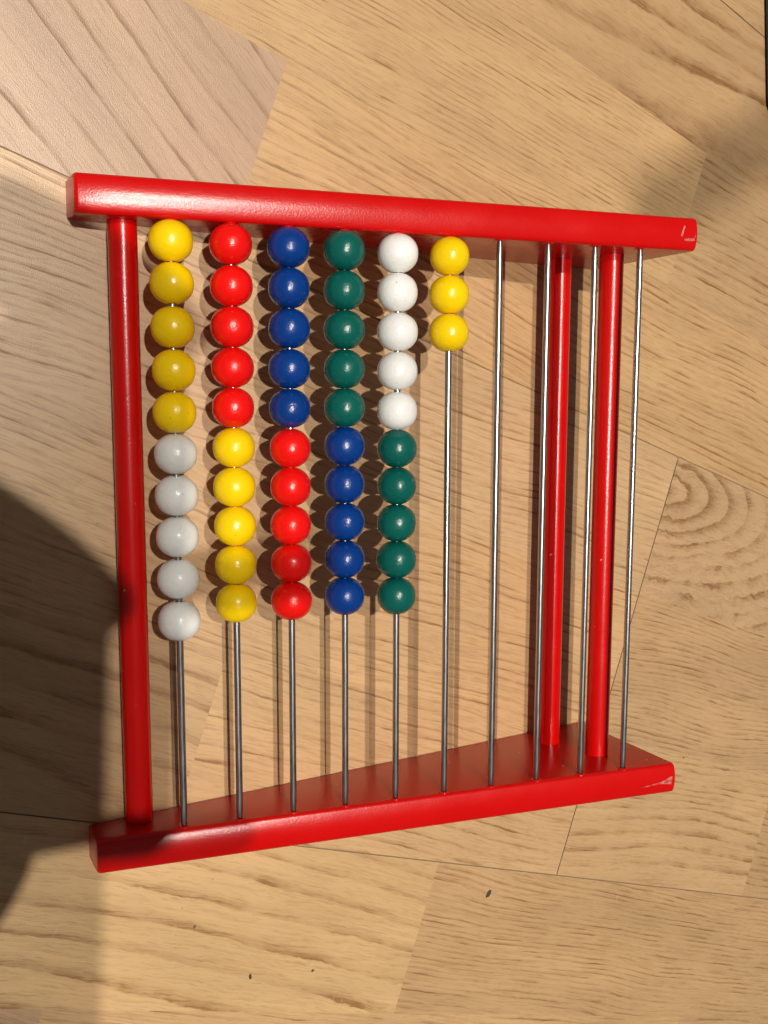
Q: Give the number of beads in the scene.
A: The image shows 53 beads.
